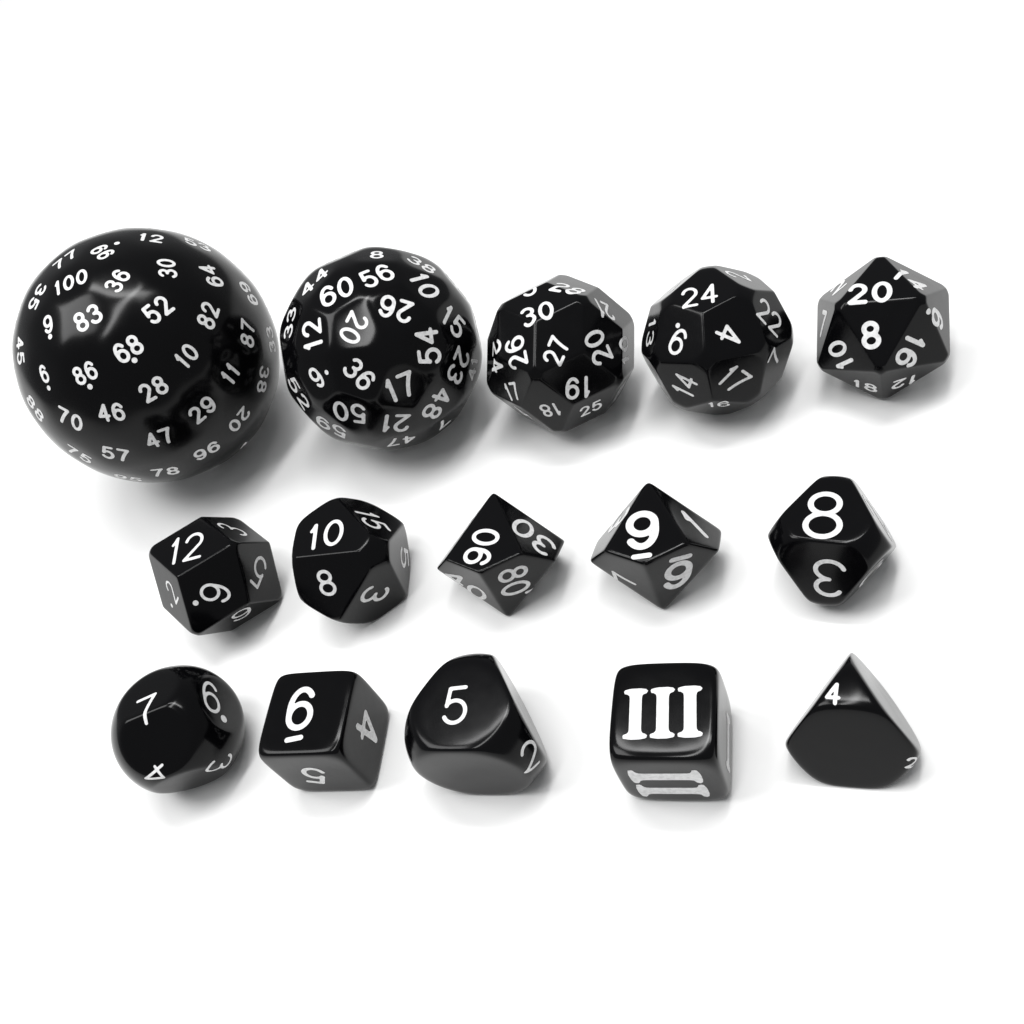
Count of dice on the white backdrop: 15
